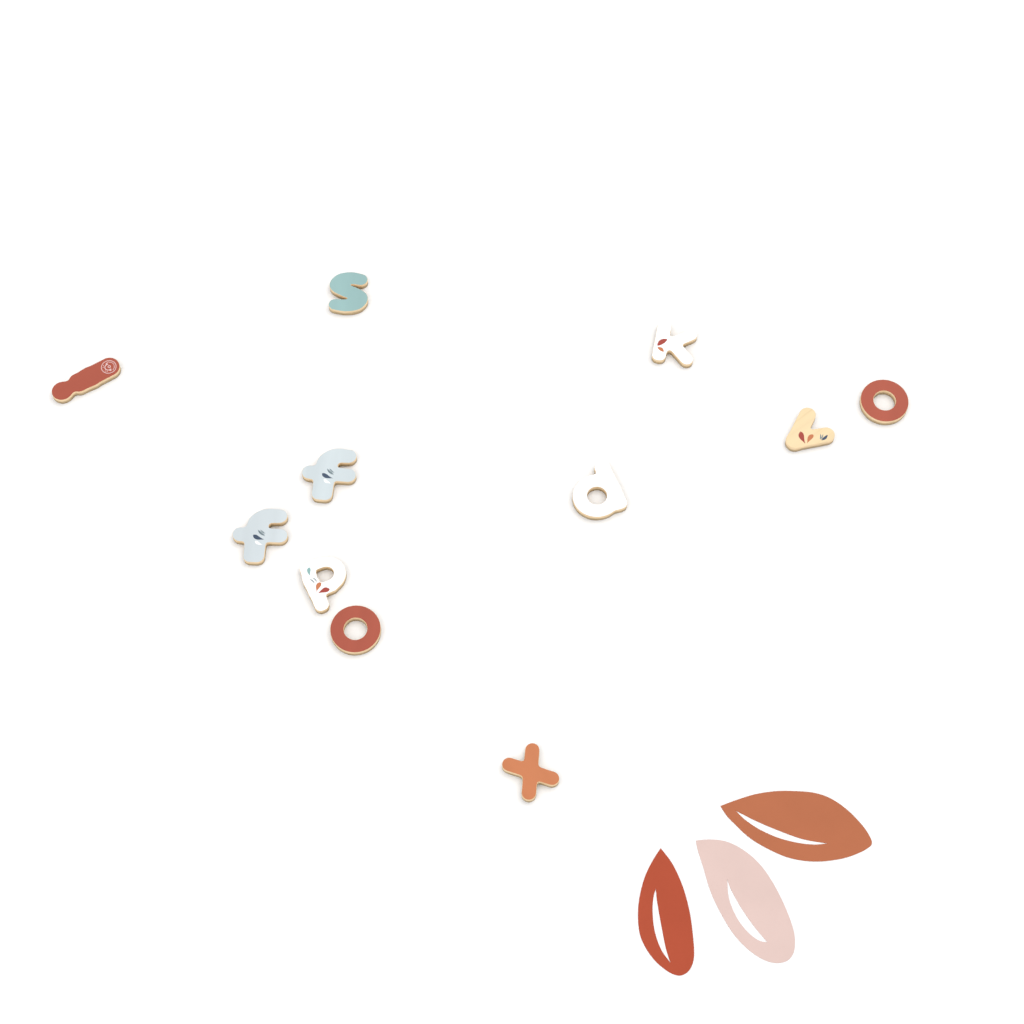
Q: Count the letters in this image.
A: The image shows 11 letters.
